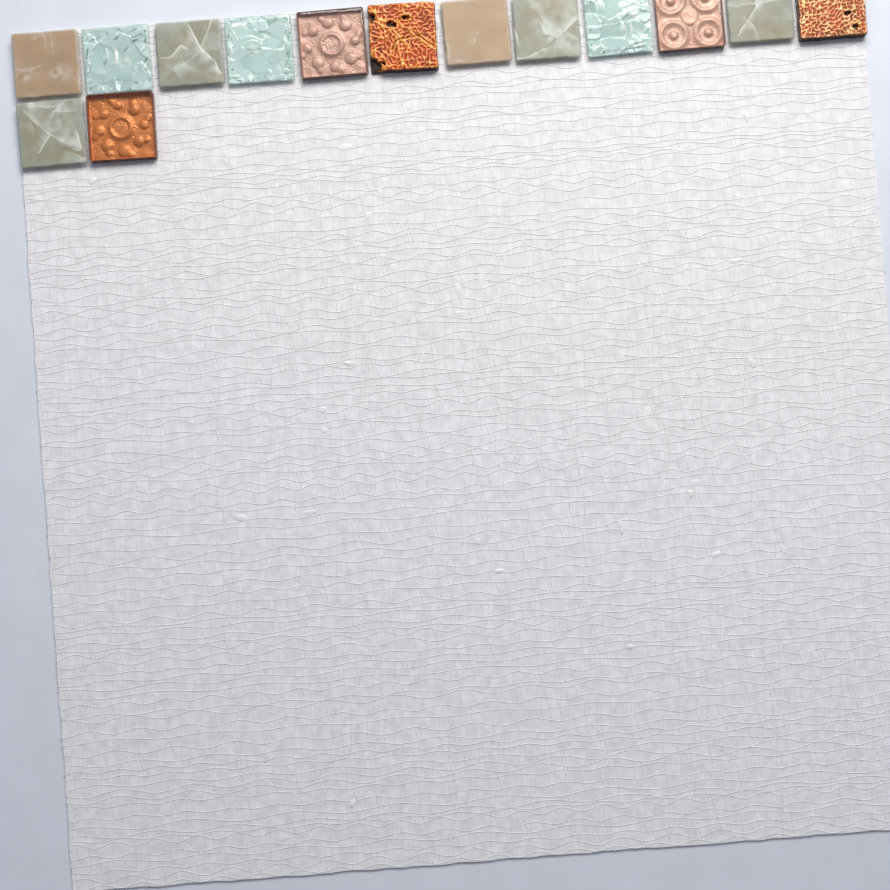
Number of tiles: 14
